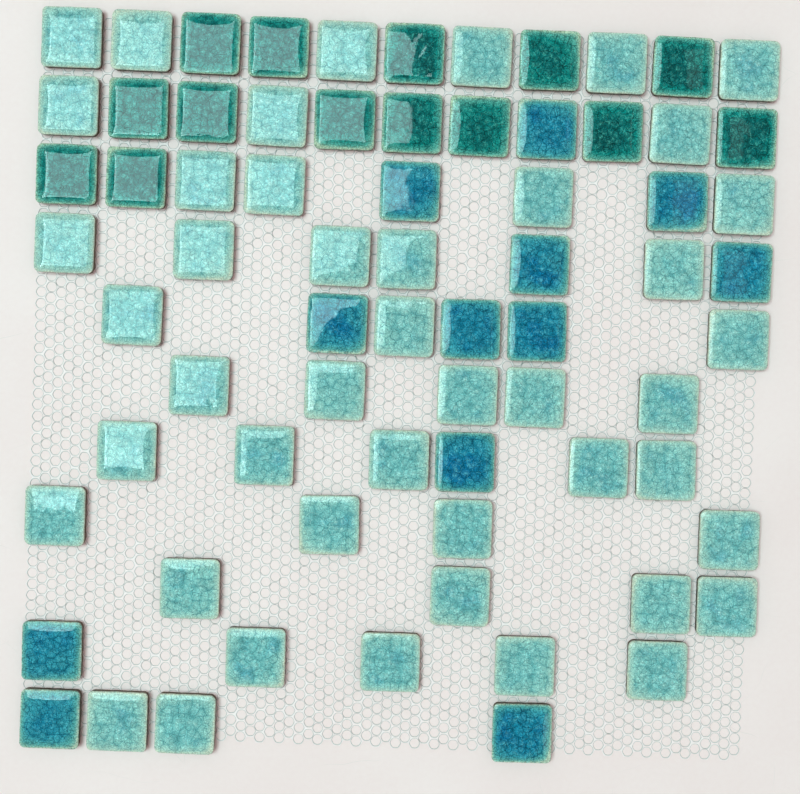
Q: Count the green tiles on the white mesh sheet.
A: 14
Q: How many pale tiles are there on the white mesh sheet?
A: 45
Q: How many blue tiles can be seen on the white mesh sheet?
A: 12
